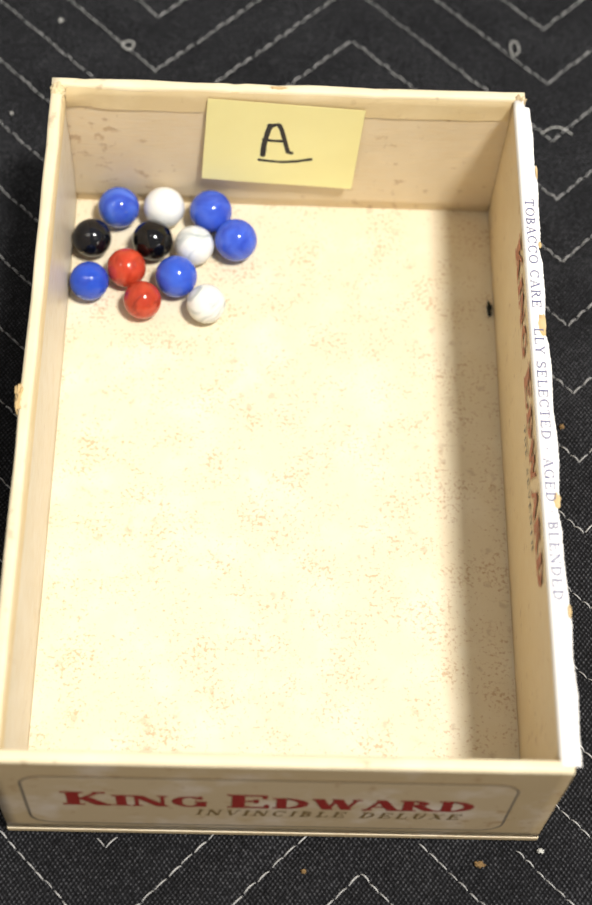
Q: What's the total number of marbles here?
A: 12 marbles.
